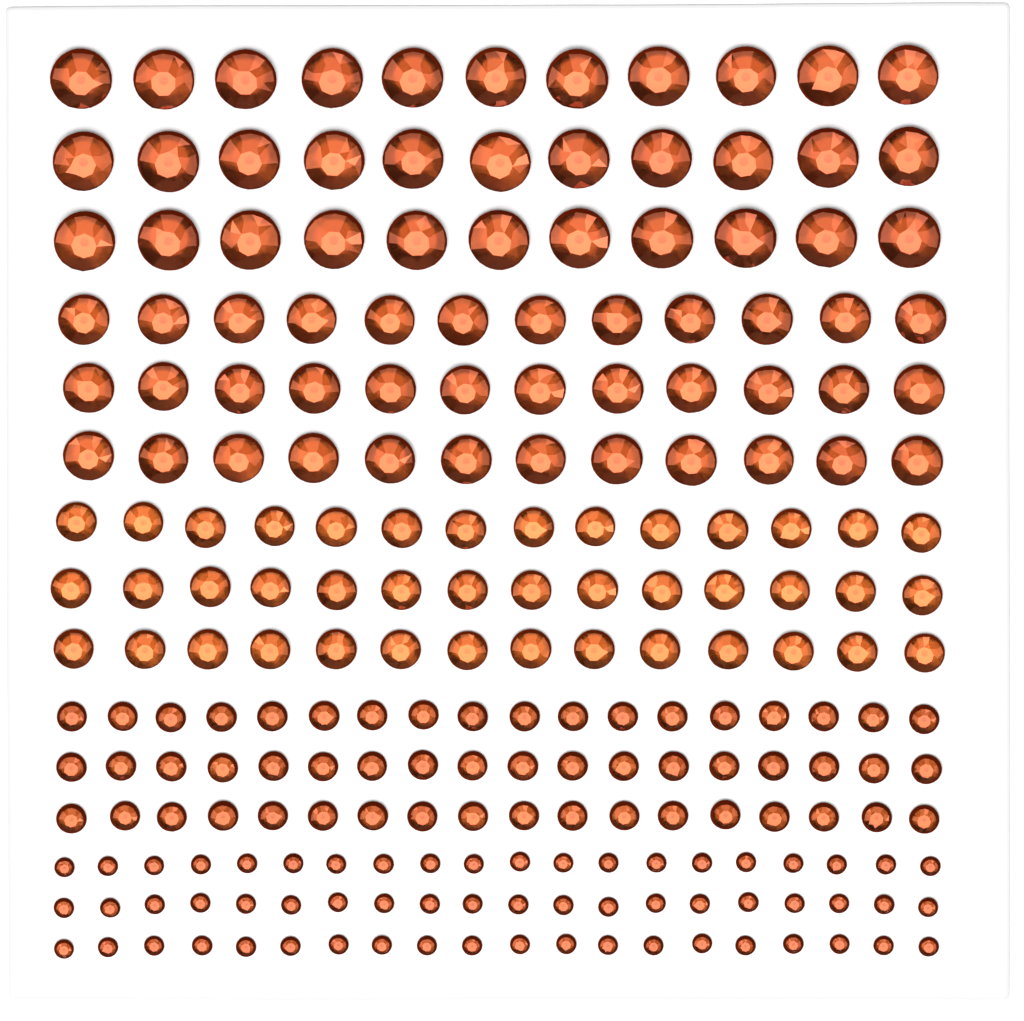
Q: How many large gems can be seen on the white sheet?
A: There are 111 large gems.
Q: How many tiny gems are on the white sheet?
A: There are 60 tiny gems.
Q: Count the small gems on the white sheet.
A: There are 54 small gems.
